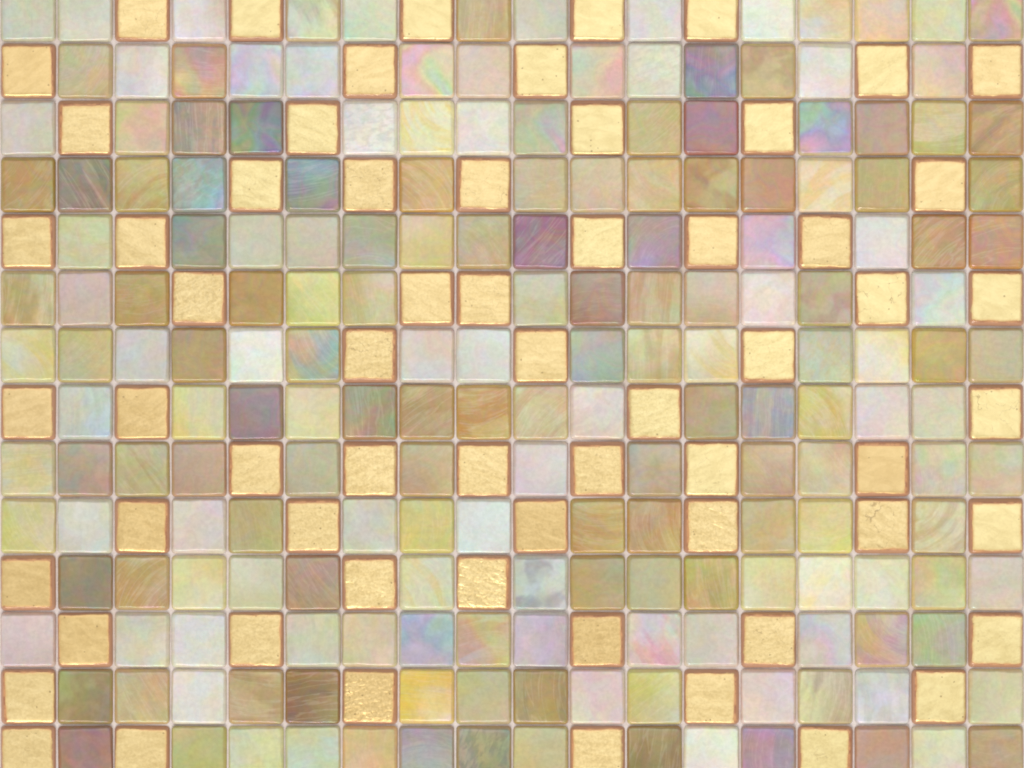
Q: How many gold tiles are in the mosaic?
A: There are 63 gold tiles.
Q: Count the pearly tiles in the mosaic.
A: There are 189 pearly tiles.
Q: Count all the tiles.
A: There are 252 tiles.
